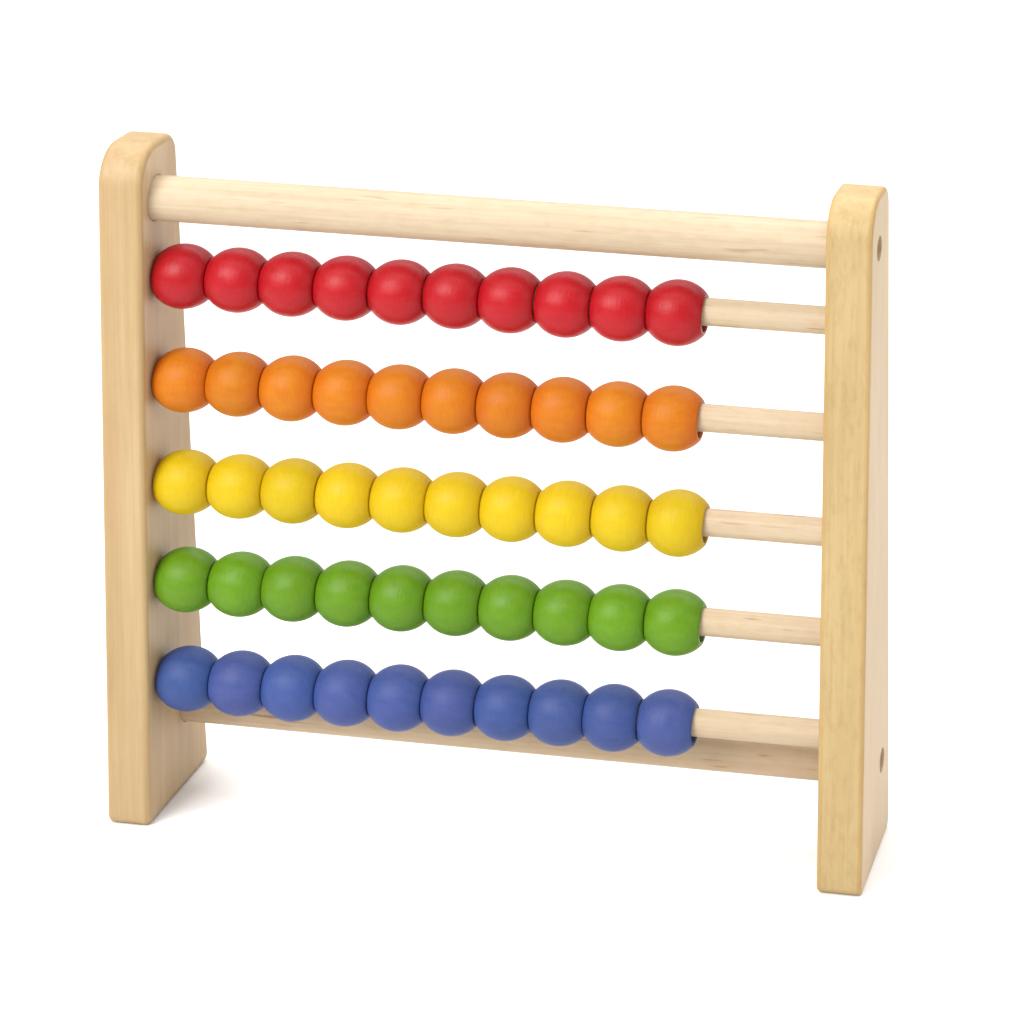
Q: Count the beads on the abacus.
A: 50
